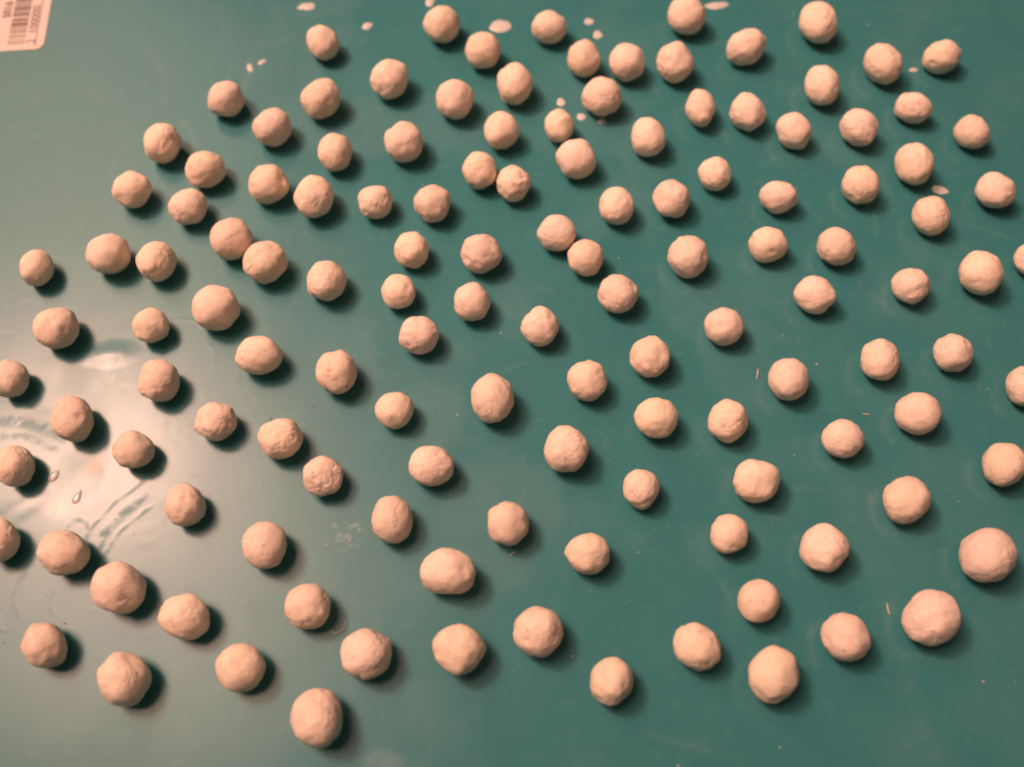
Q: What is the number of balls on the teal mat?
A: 131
